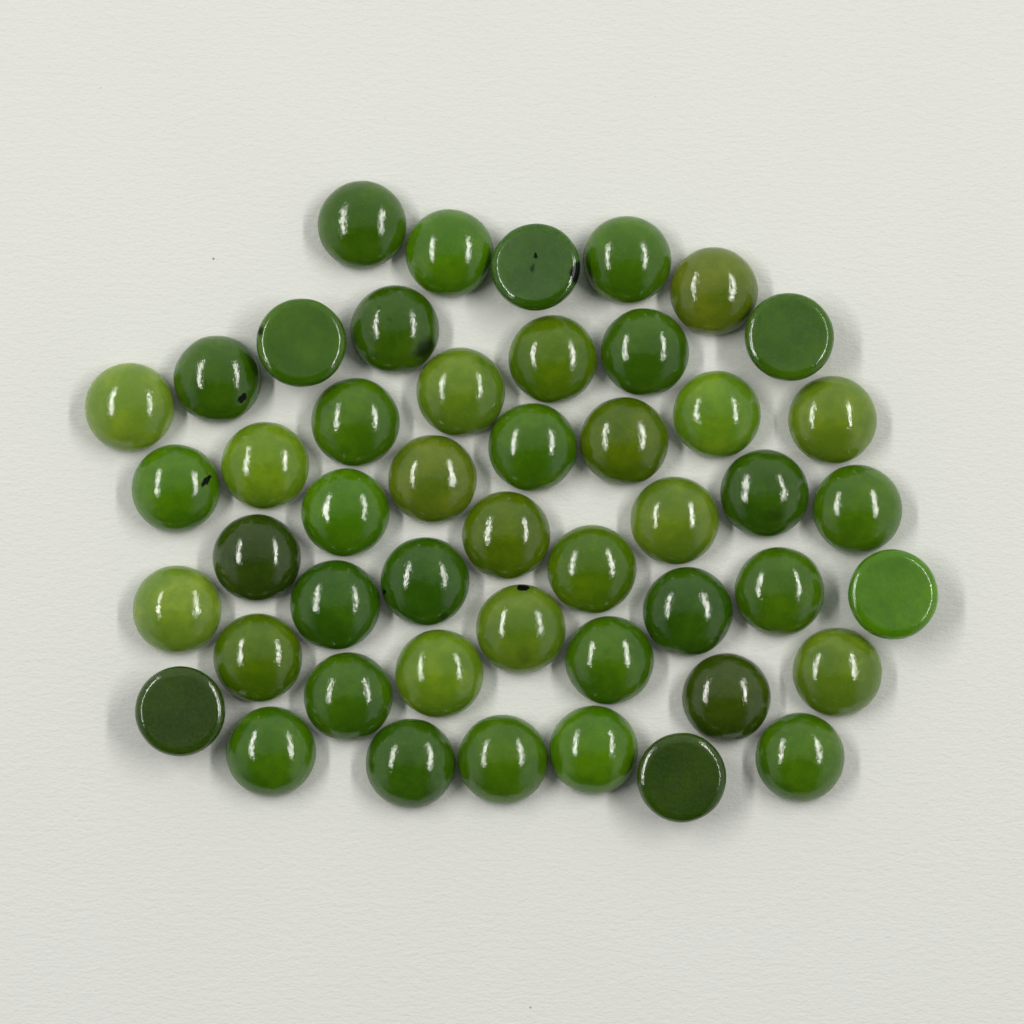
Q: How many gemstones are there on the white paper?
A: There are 48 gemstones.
